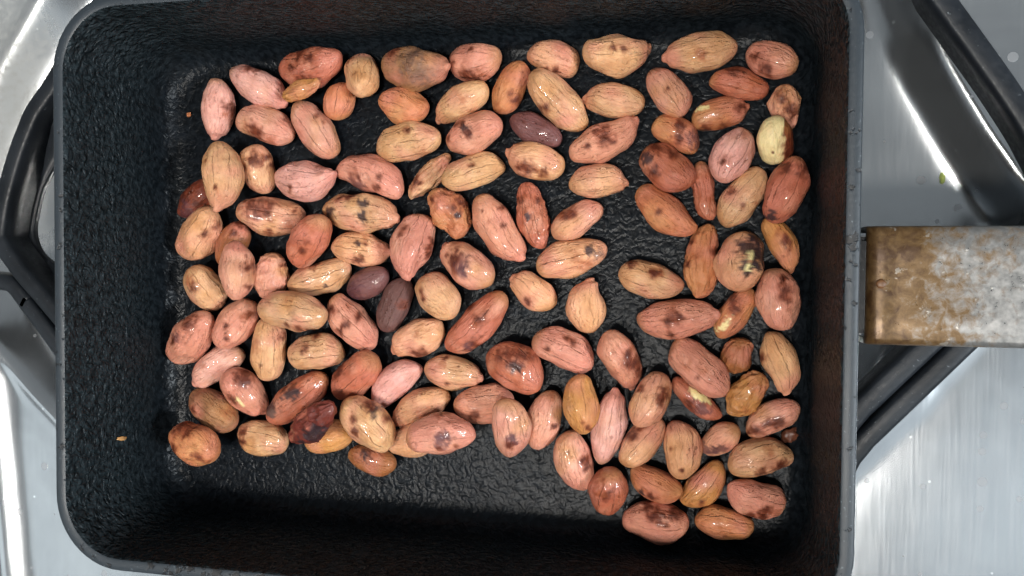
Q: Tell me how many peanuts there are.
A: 123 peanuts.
